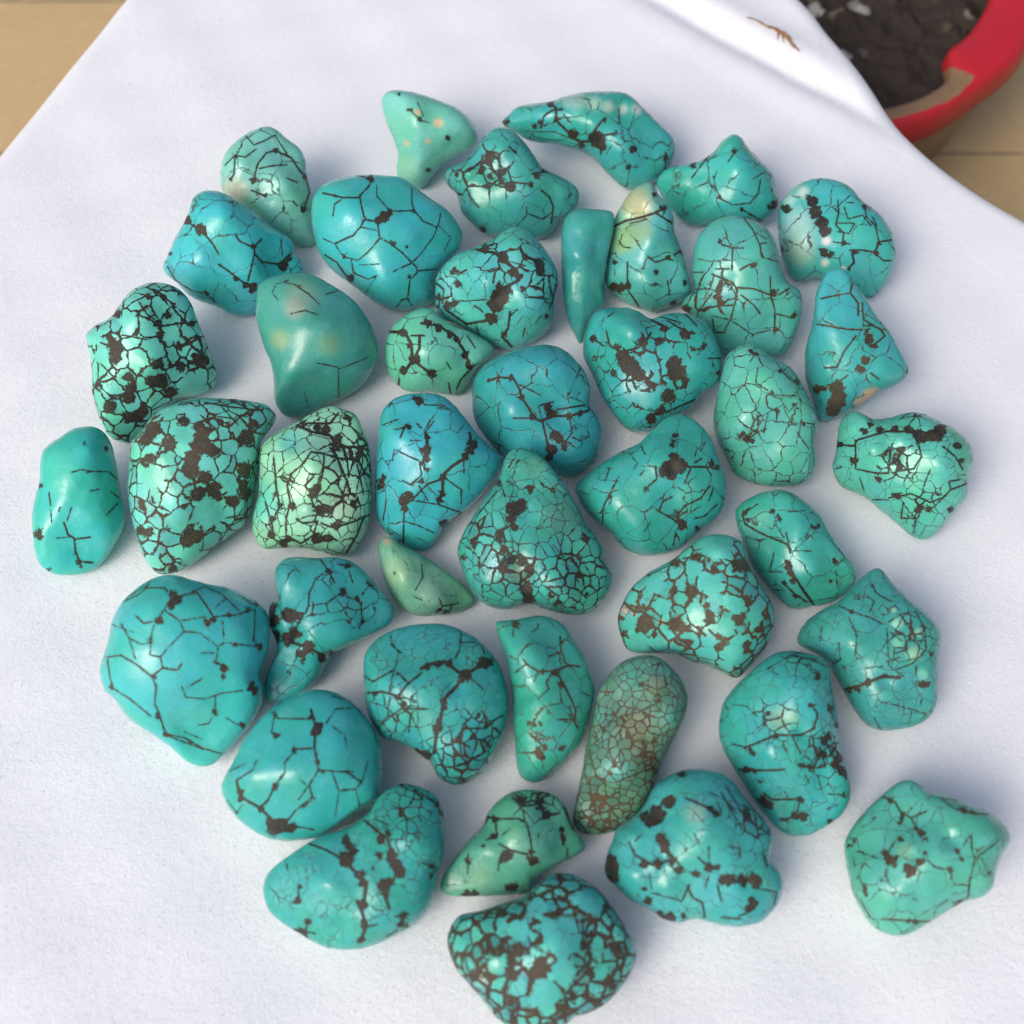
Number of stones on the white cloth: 42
